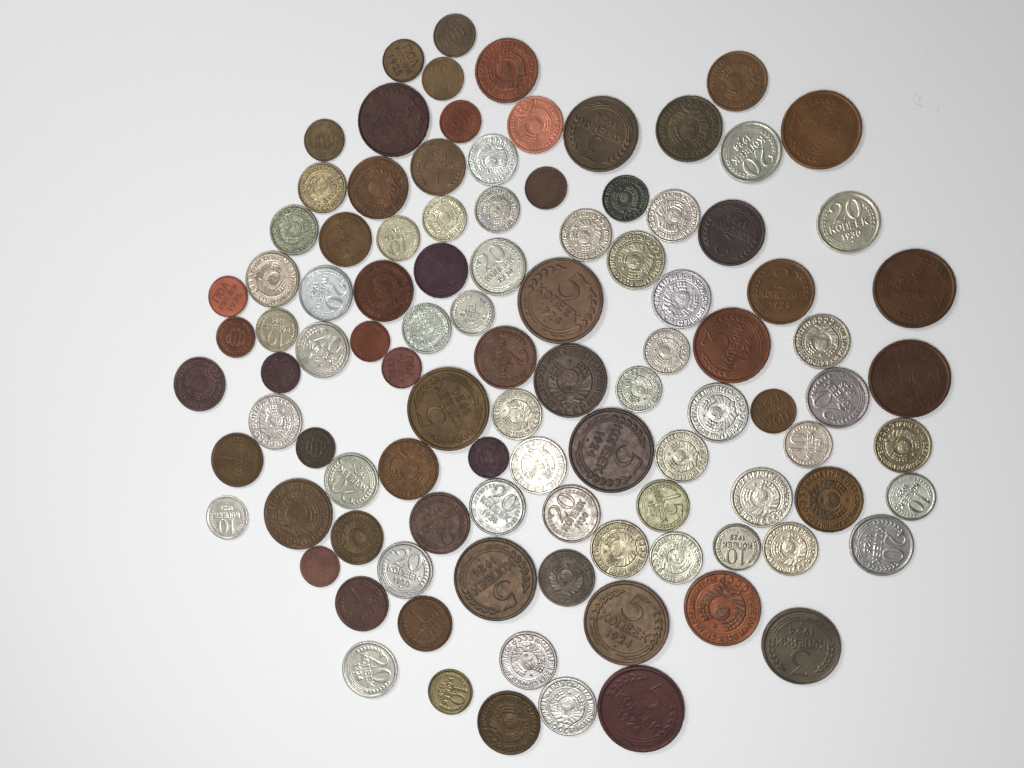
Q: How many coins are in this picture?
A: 101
